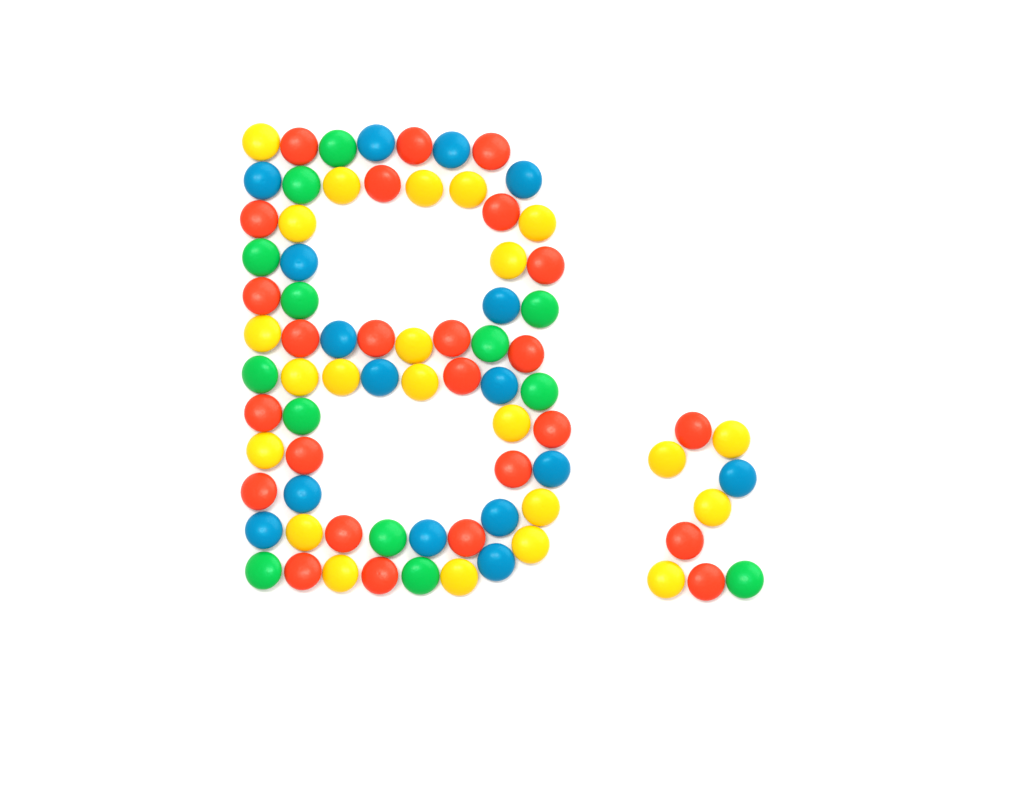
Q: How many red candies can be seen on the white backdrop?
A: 25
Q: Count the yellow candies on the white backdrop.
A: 23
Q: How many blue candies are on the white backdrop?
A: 16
